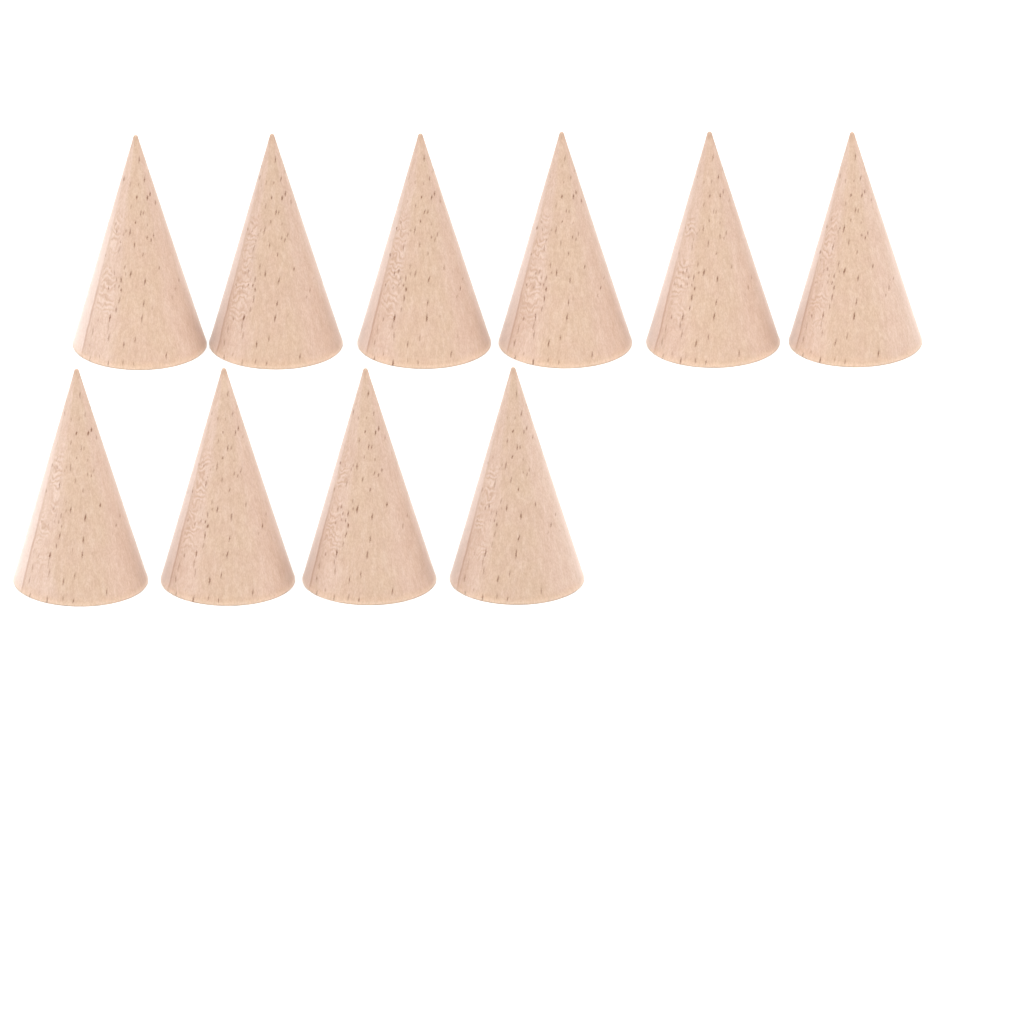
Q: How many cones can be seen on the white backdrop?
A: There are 10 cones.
